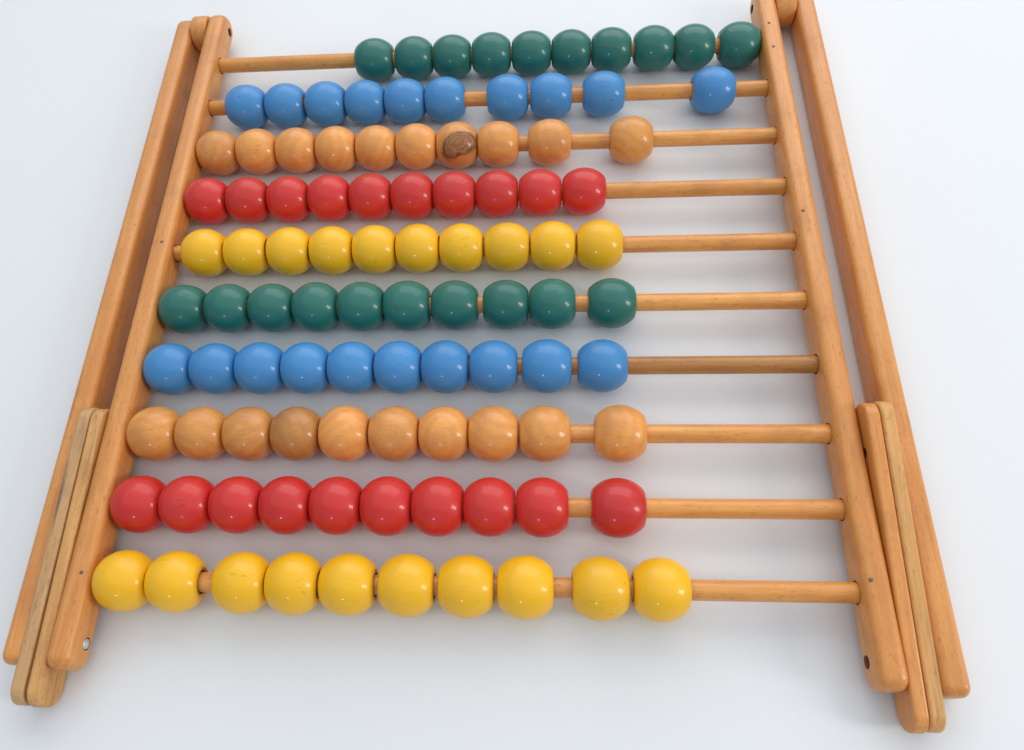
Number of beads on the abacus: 100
